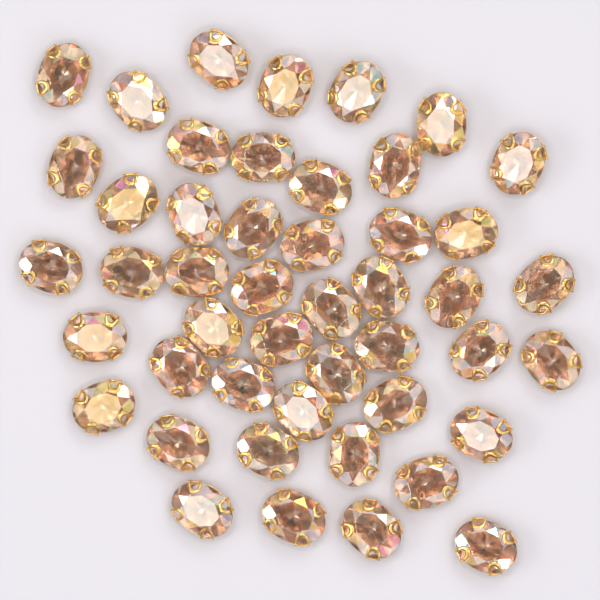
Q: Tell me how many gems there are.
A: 47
